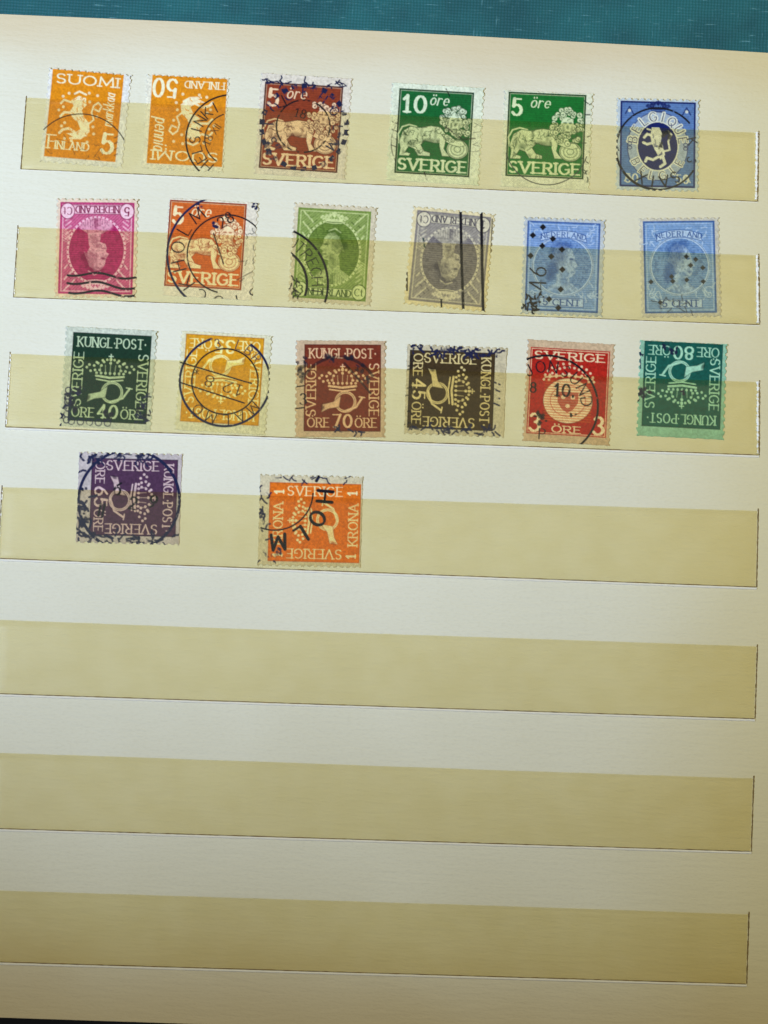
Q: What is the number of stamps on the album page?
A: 20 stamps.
